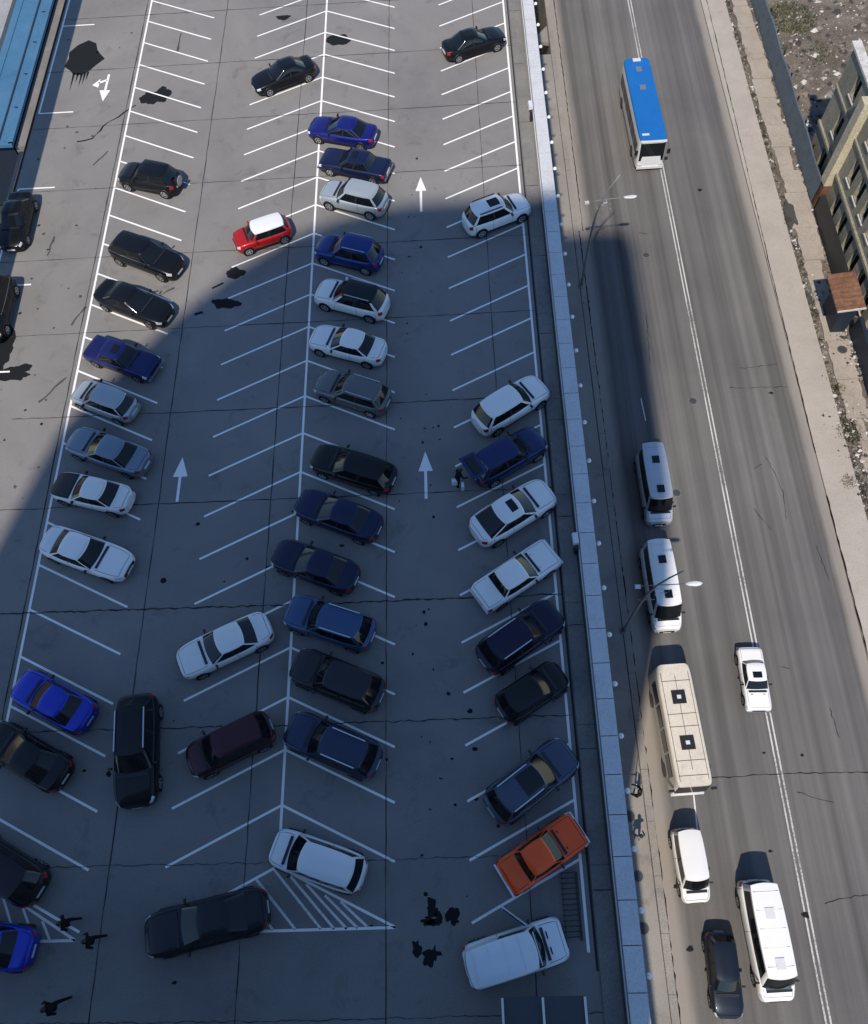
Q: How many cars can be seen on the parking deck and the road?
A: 46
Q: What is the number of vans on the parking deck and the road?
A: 5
